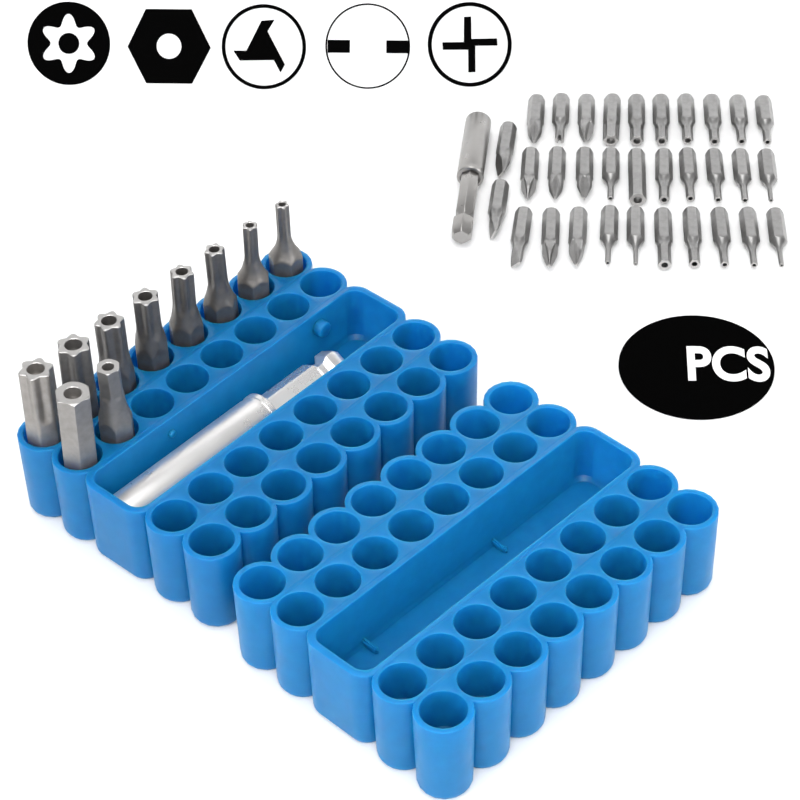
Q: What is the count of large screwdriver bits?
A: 10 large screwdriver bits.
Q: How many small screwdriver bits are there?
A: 32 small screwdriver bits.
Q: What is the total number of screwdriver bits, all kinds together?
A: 42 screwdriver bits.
